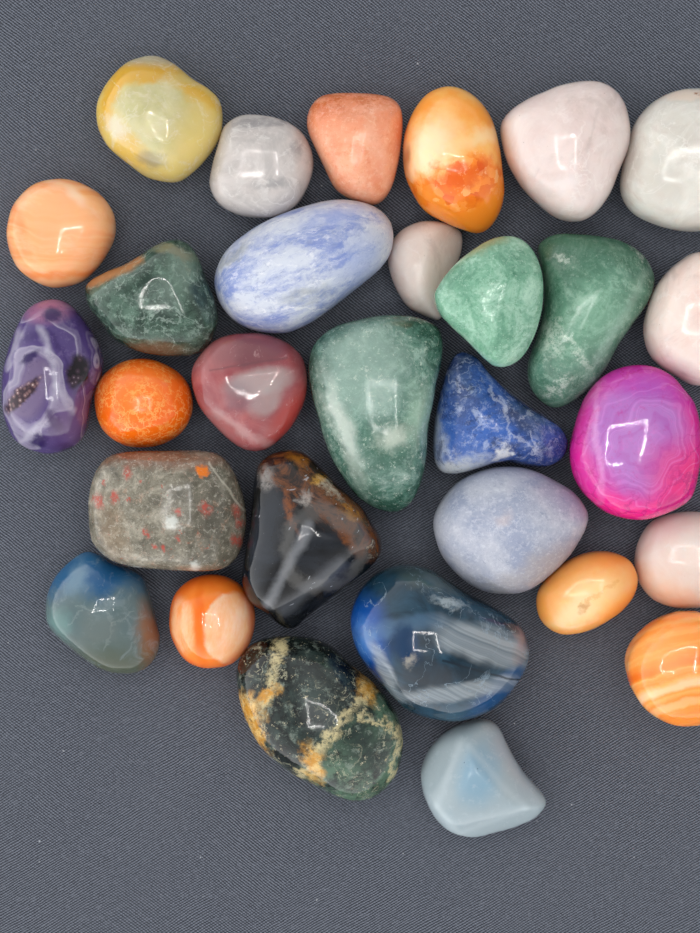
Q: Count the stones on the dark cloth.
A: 30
